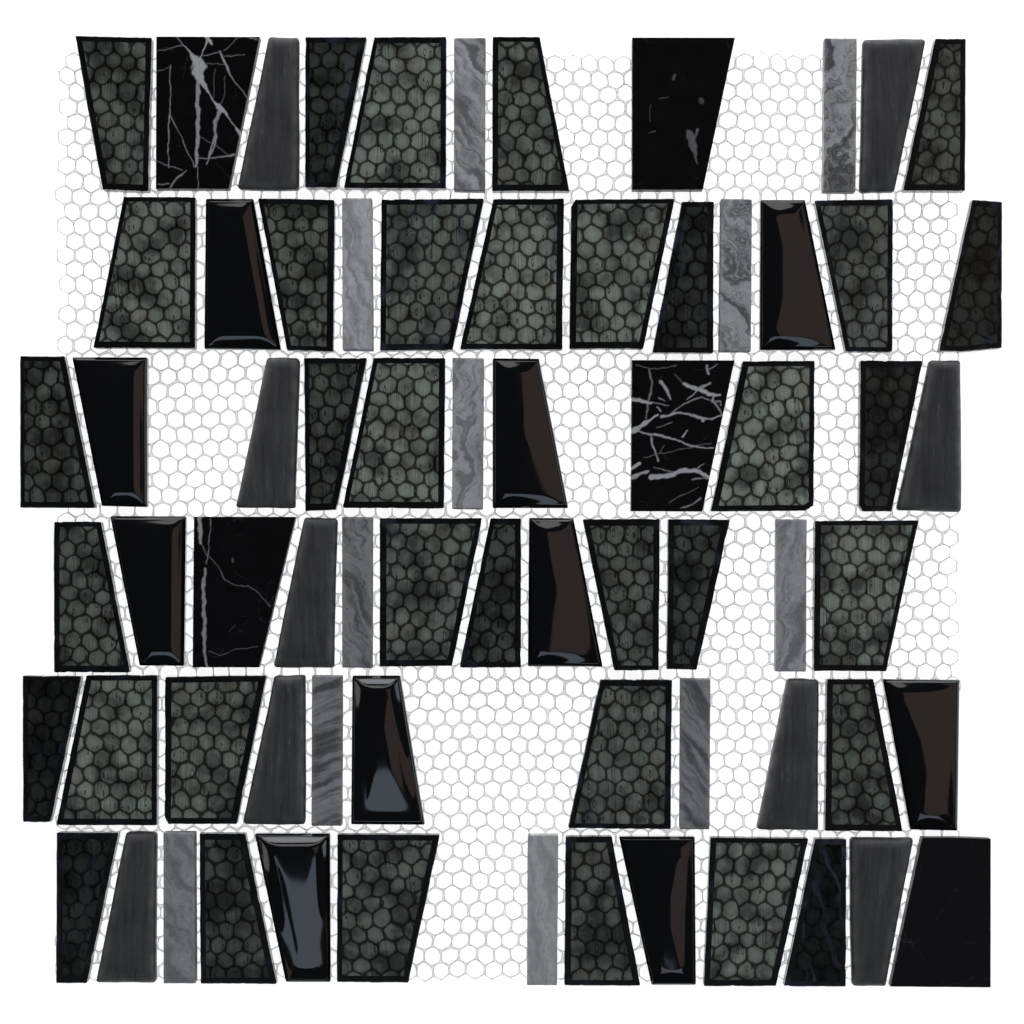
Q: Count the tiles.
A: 70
